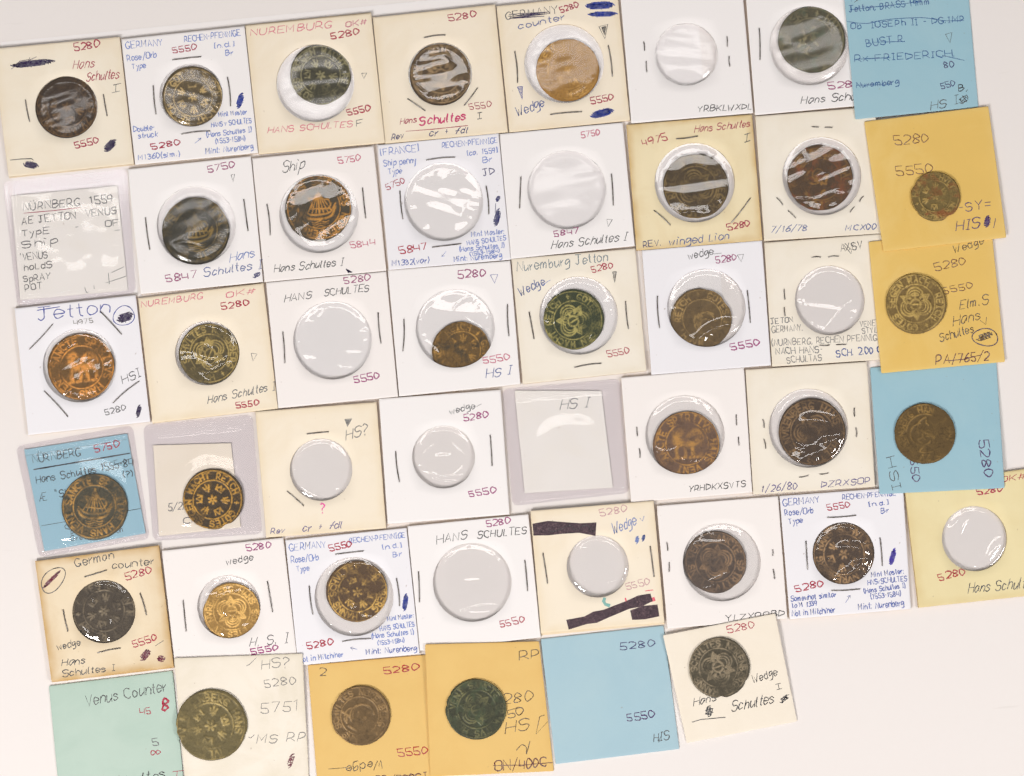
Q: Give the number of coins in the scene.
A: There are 31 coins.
